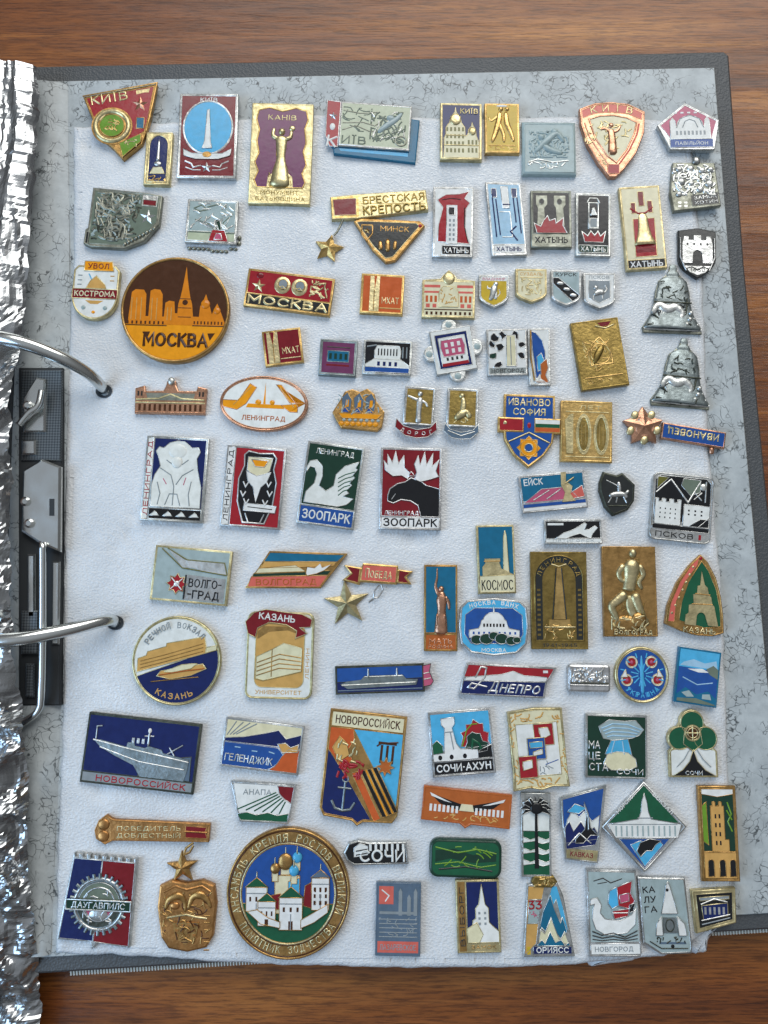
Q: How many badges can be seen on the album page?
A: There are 94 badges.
